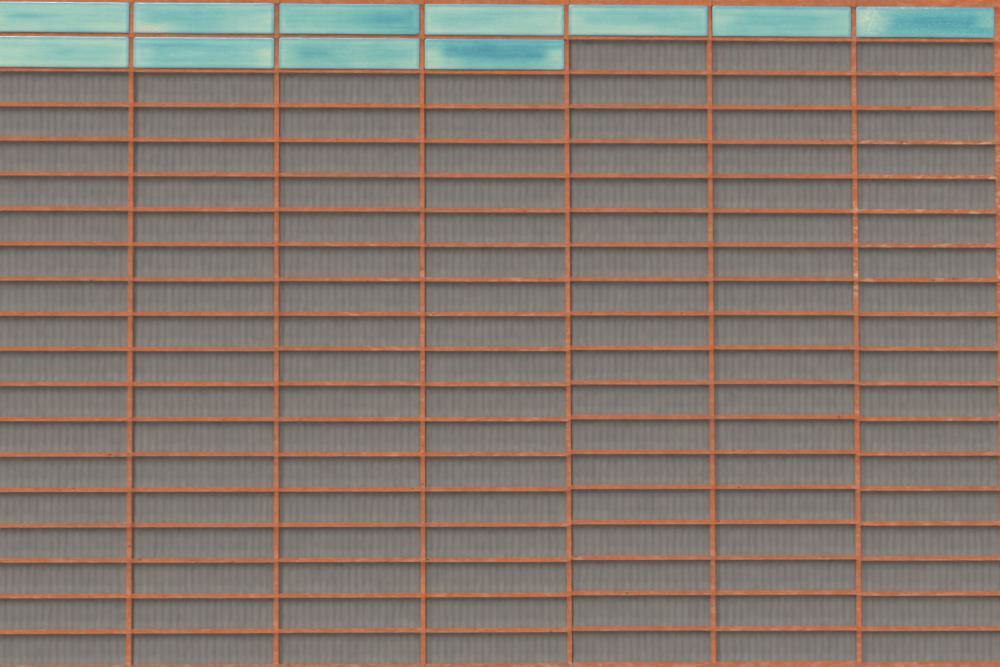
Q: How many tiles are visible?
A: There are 11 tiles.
